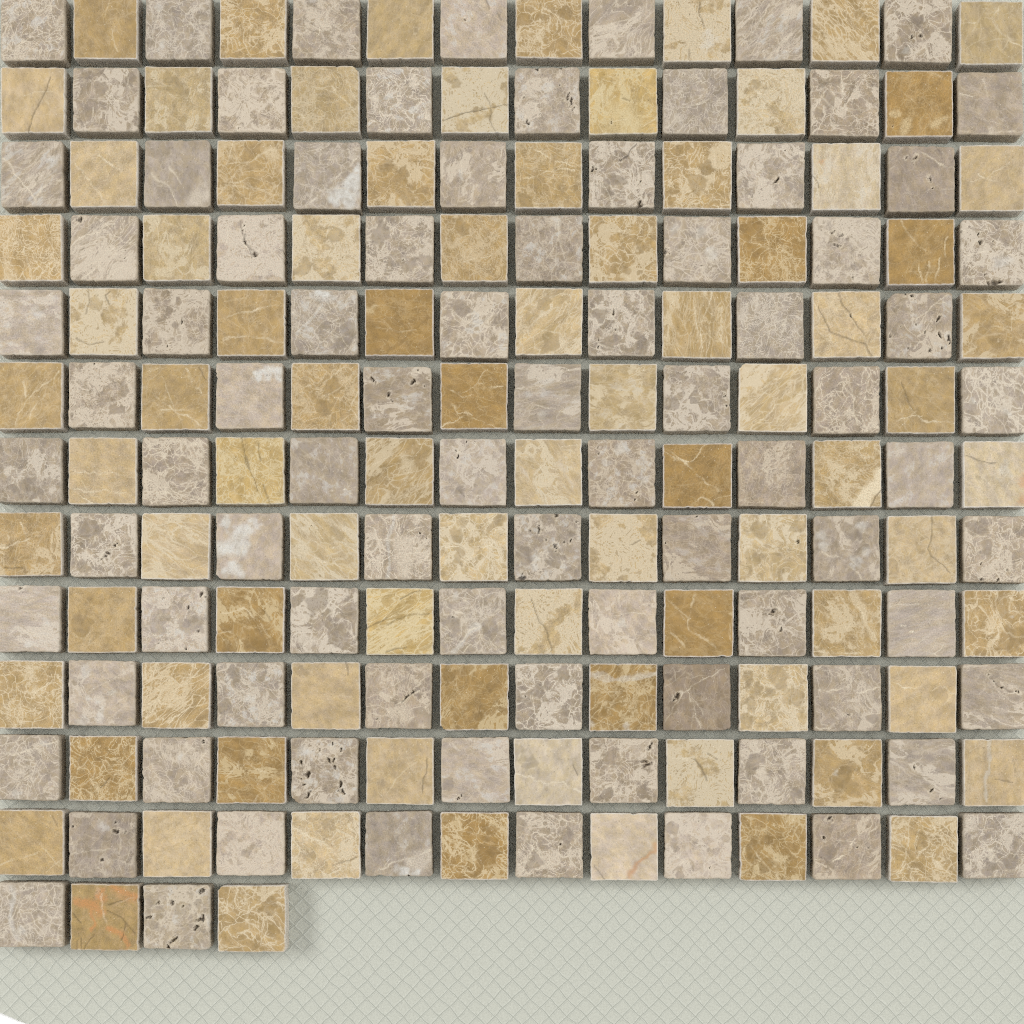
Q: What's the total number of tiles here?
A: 172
